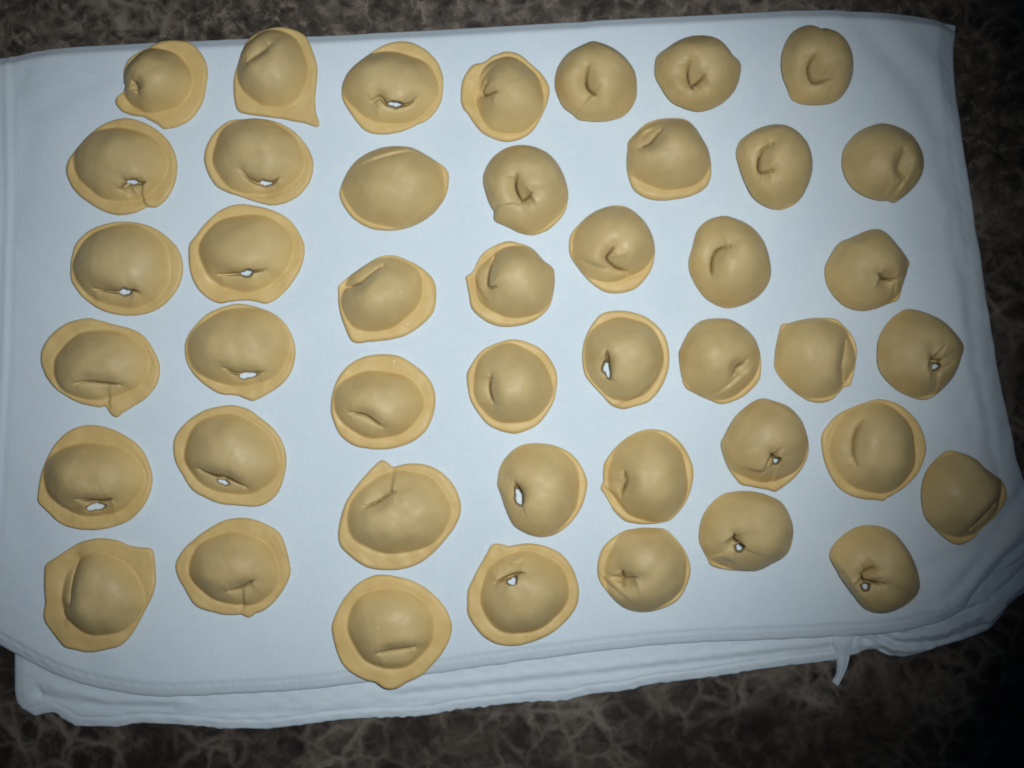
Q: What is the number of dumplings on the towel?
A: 44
